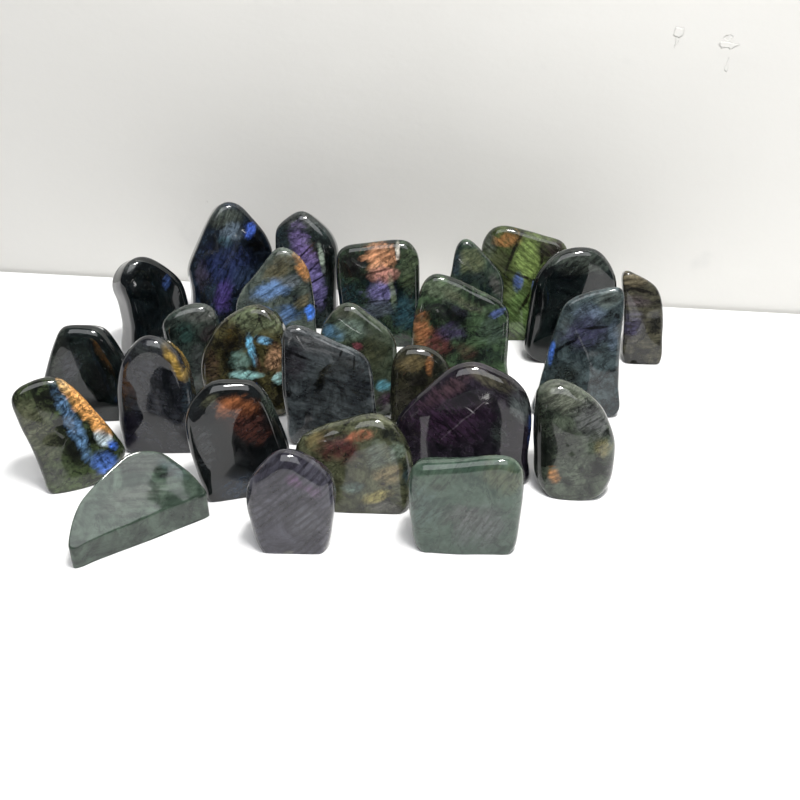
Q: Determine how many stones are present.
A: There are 26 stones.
